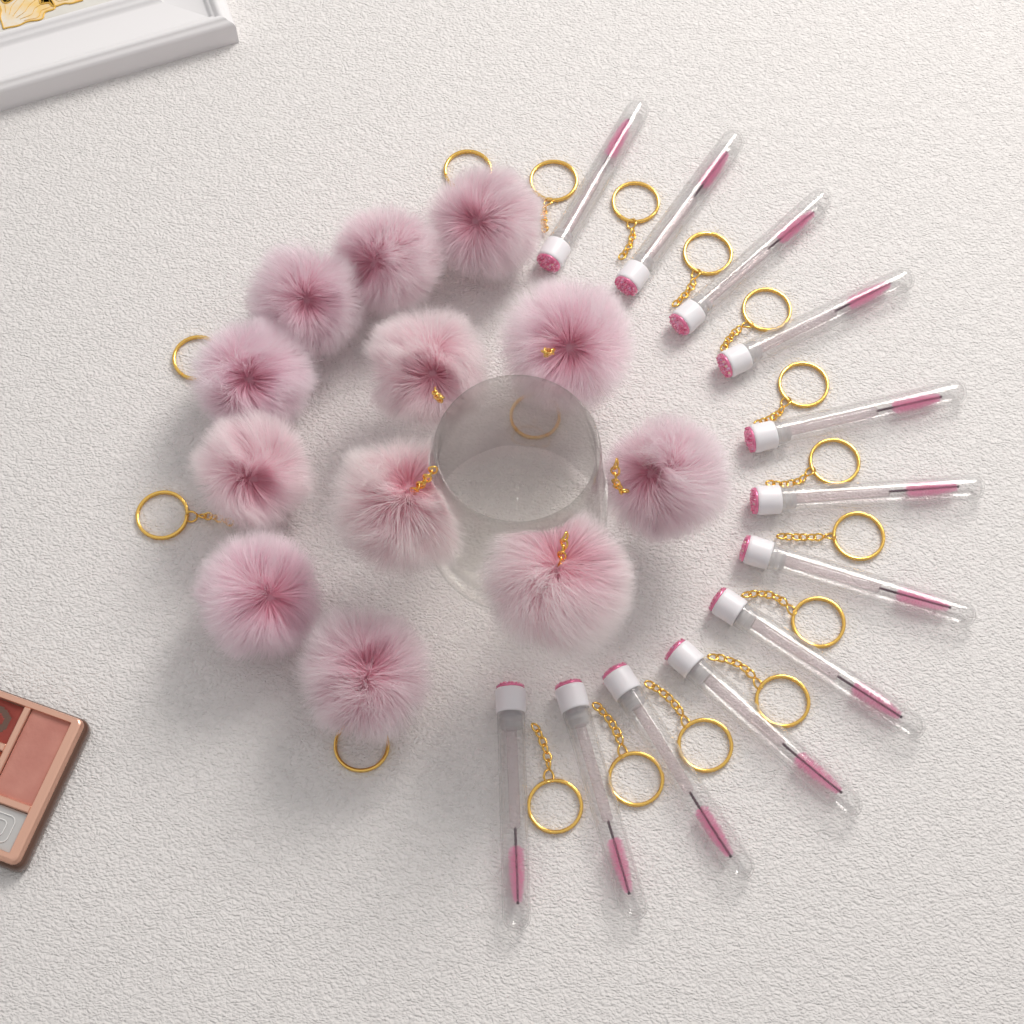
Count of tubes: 12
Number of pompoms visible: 12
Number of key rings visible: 17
